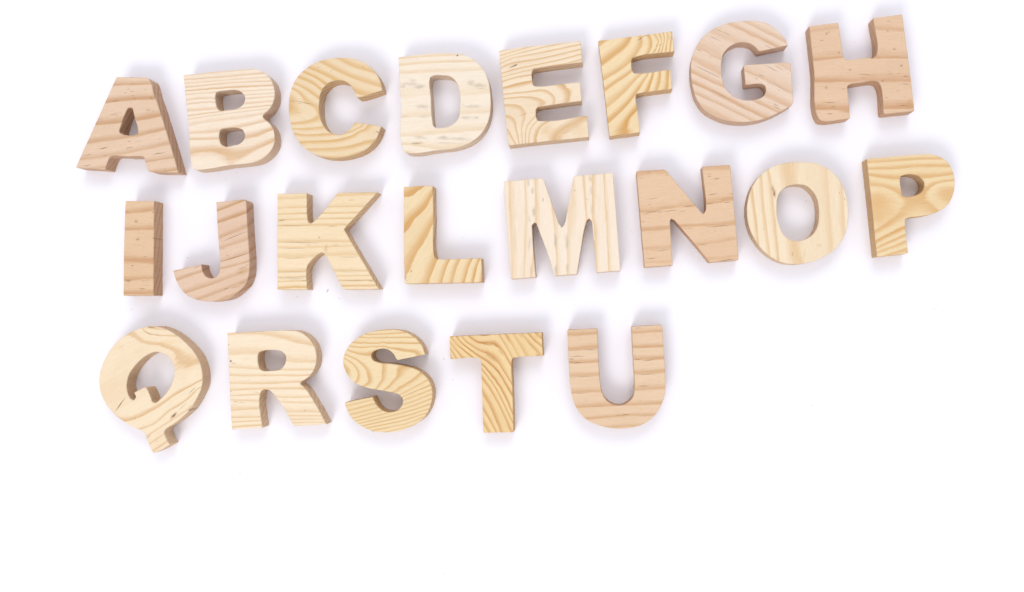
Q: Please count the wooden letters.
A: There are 21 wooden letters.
